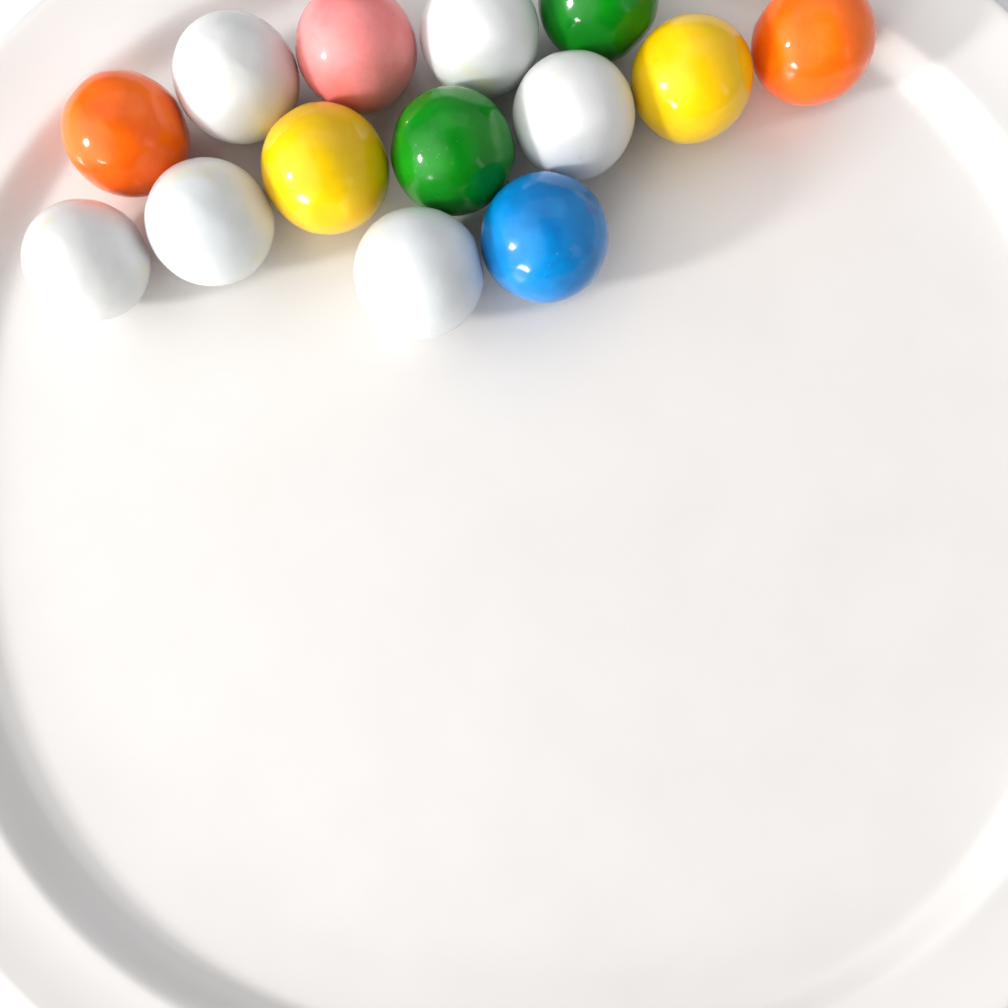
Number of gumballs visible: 14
